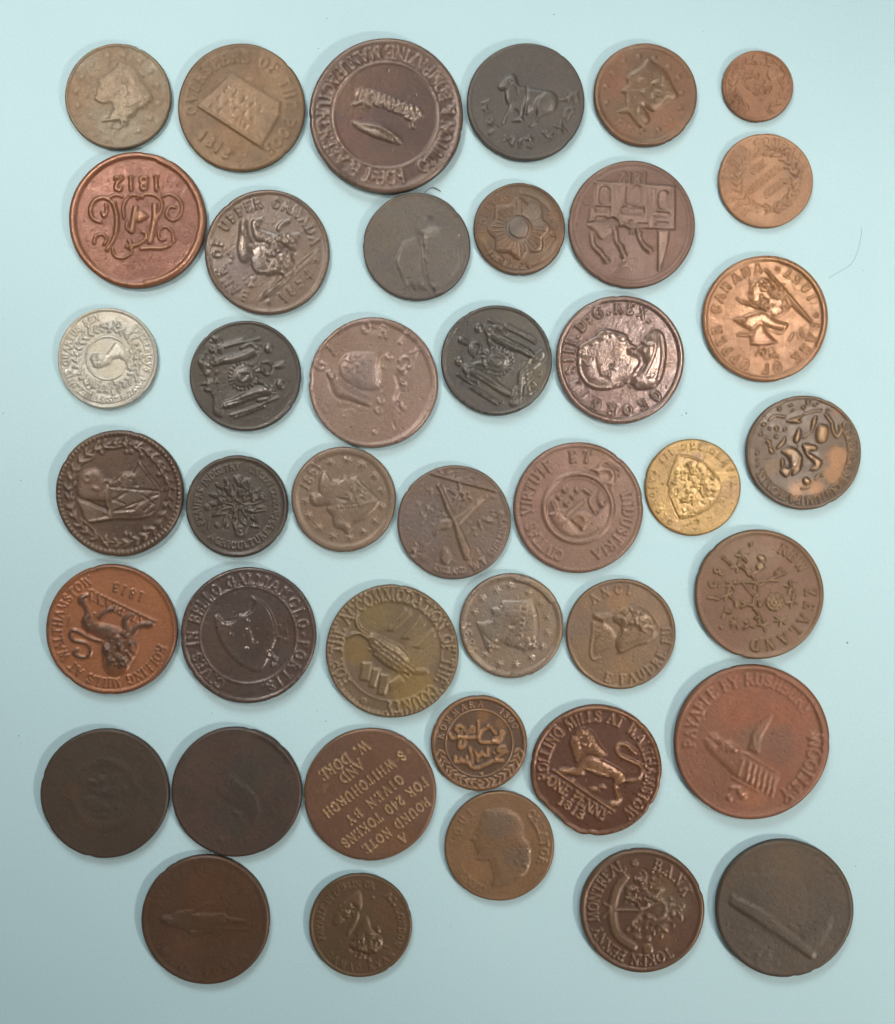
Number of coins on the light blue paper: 42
